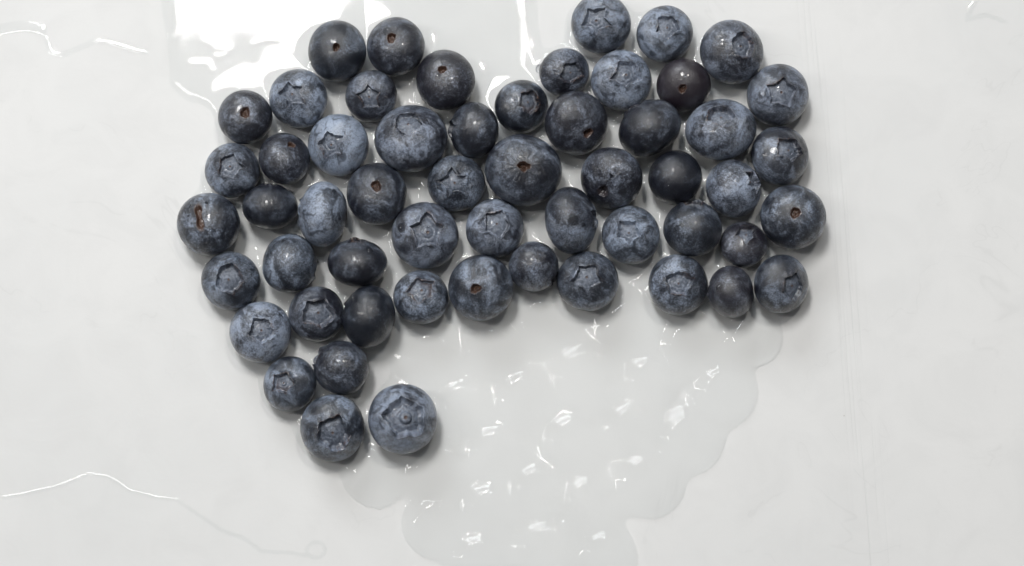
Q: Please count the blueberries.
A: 56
